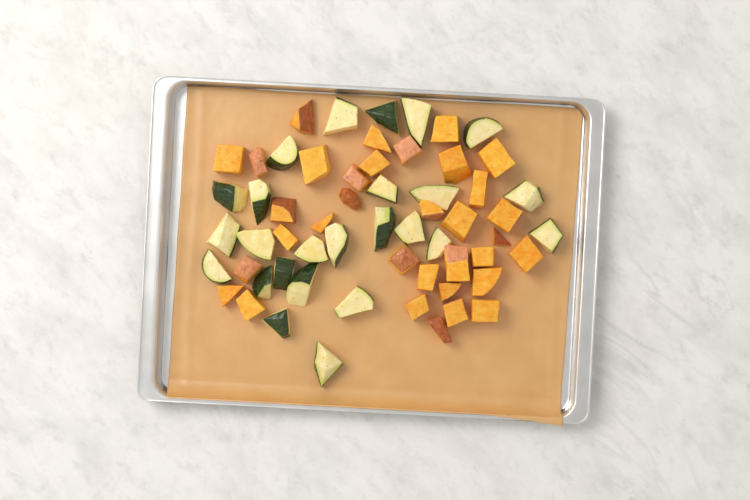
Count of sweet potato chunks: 34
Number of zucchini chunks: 25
